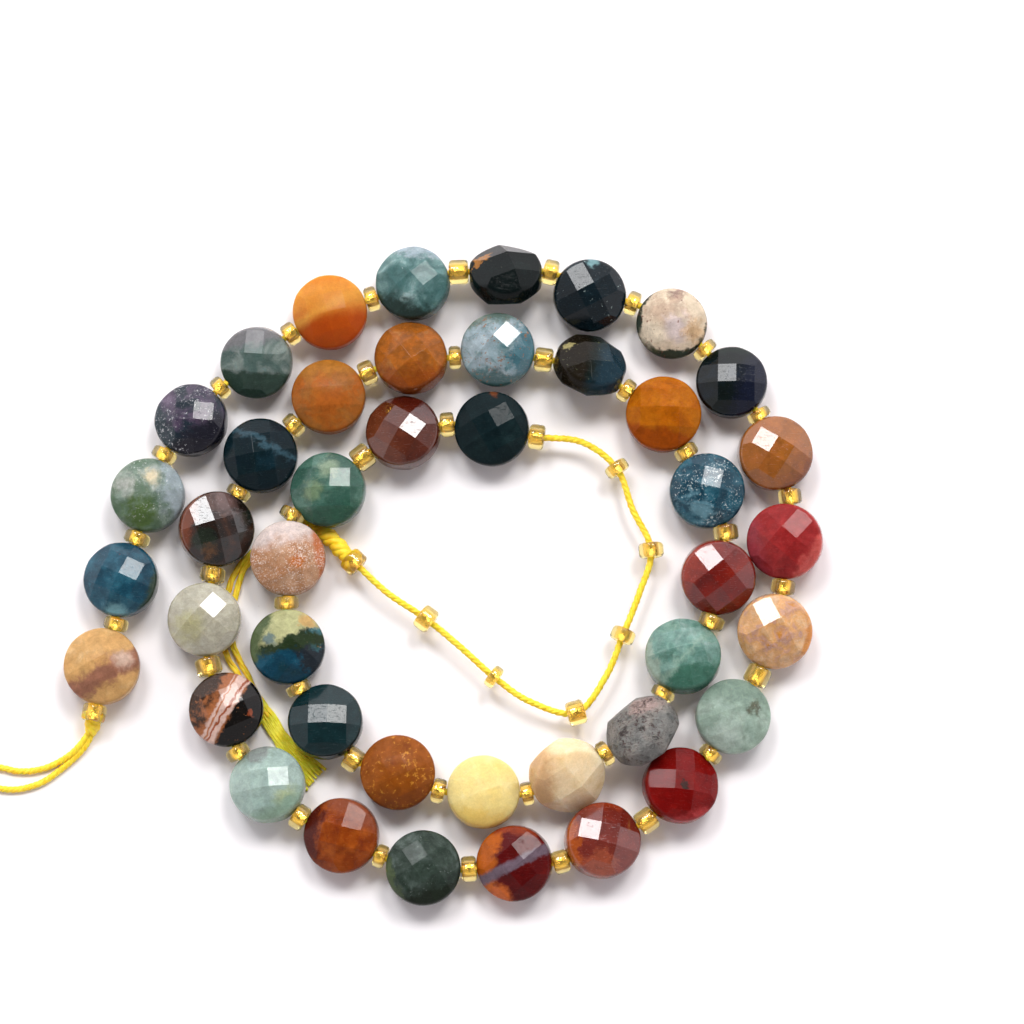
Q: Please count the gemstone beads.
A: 43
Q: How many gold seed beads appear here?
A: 51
